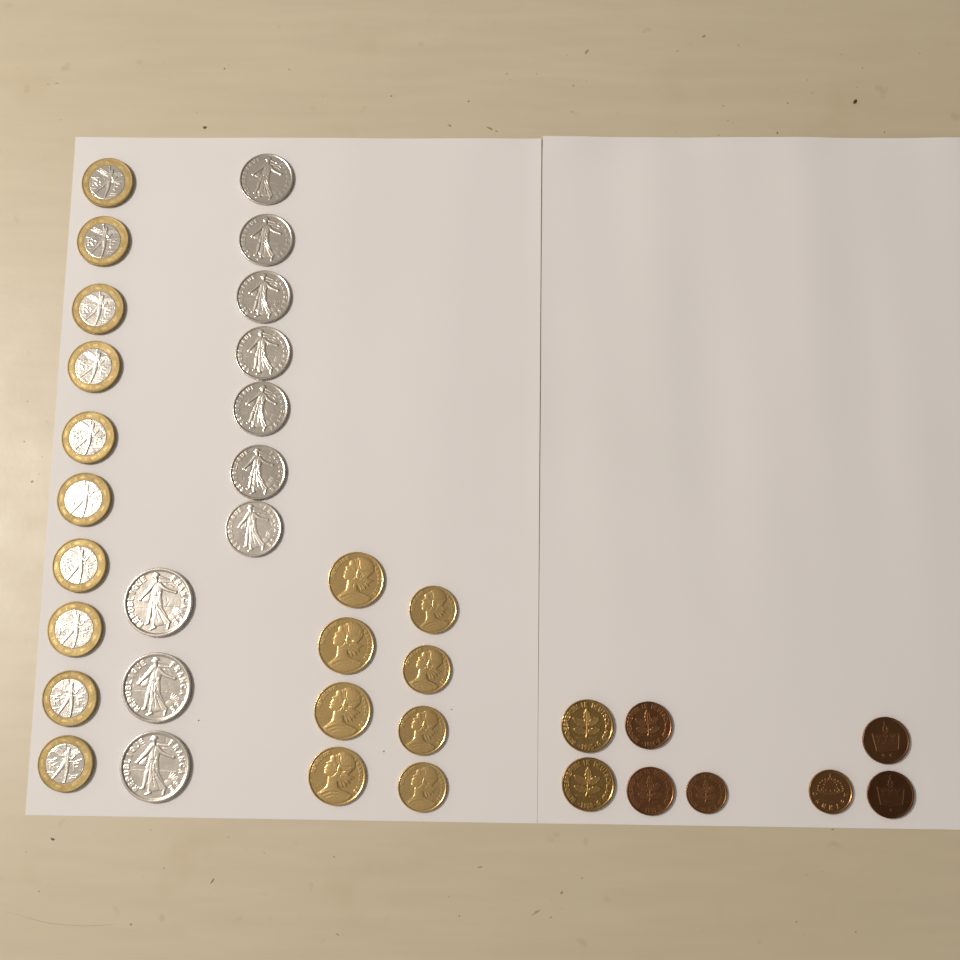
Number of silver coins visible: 10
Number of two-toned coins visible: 10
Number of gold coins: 10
